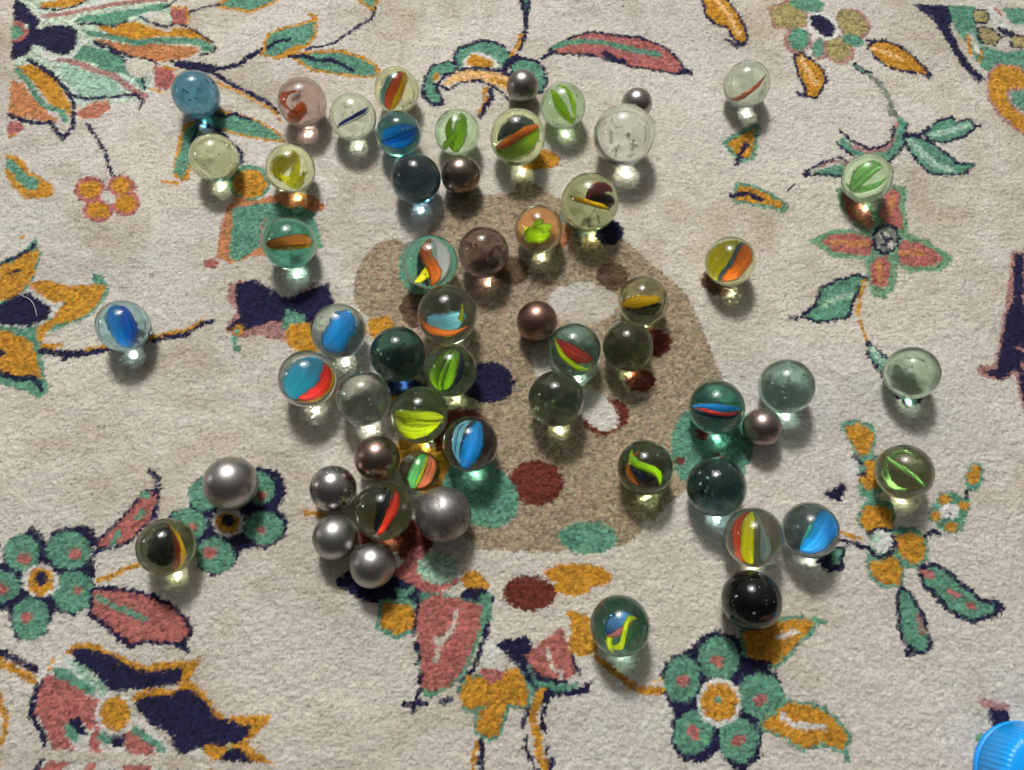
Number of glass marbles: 46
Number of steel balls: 11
